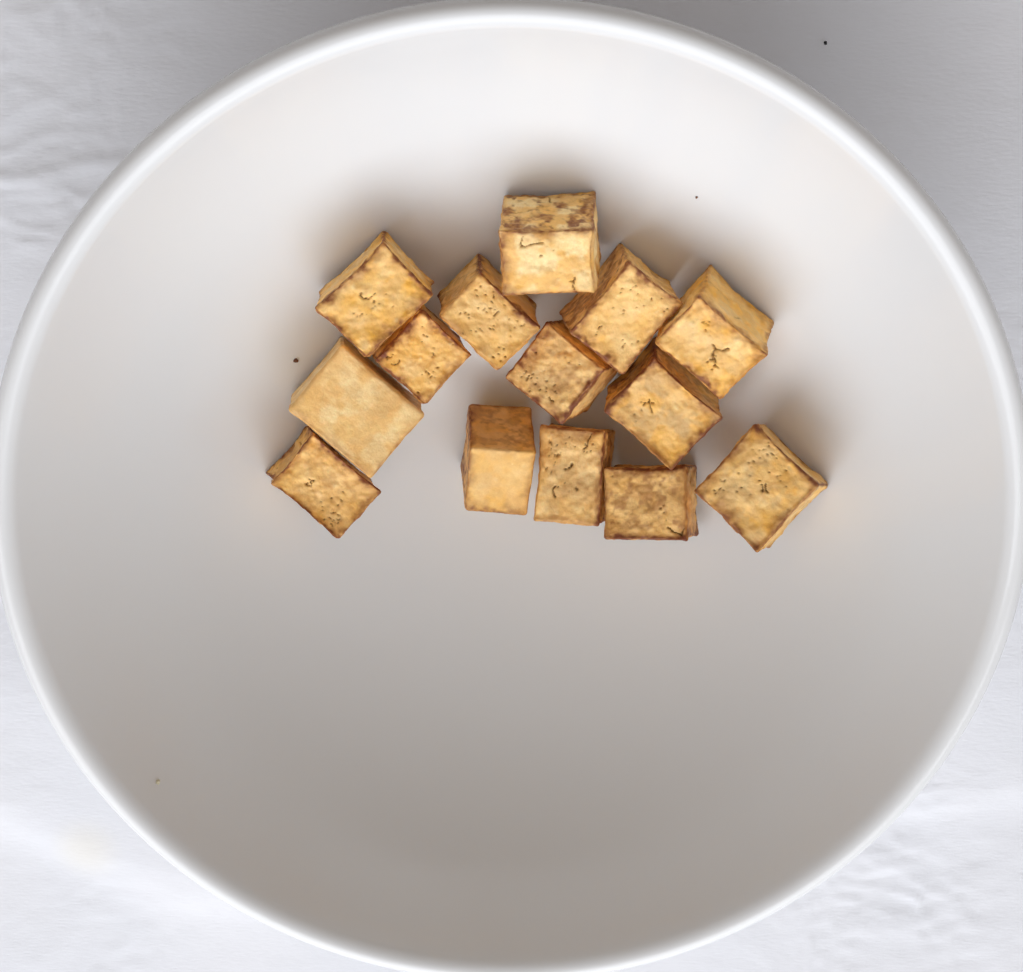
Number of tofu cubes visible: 14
